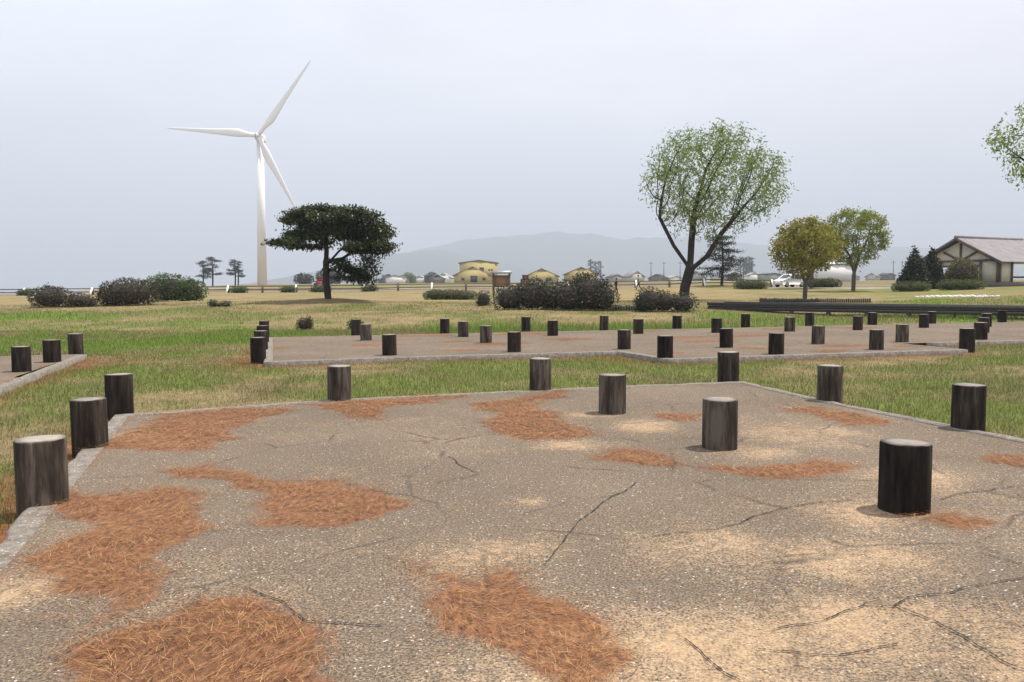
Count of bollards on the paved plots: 50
